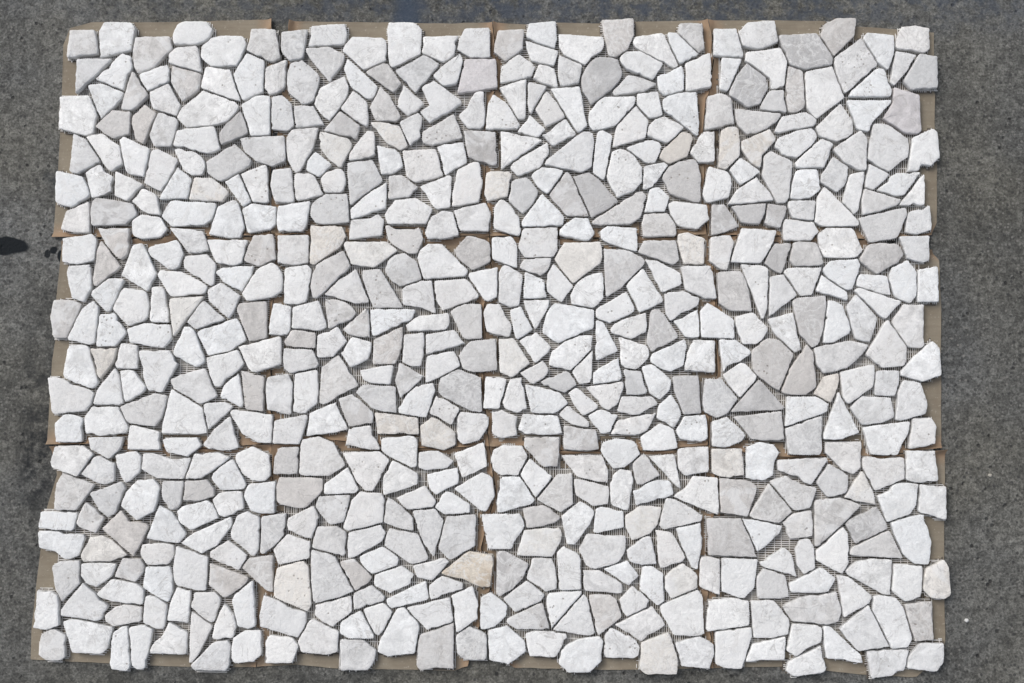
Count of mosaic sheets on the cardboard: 12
